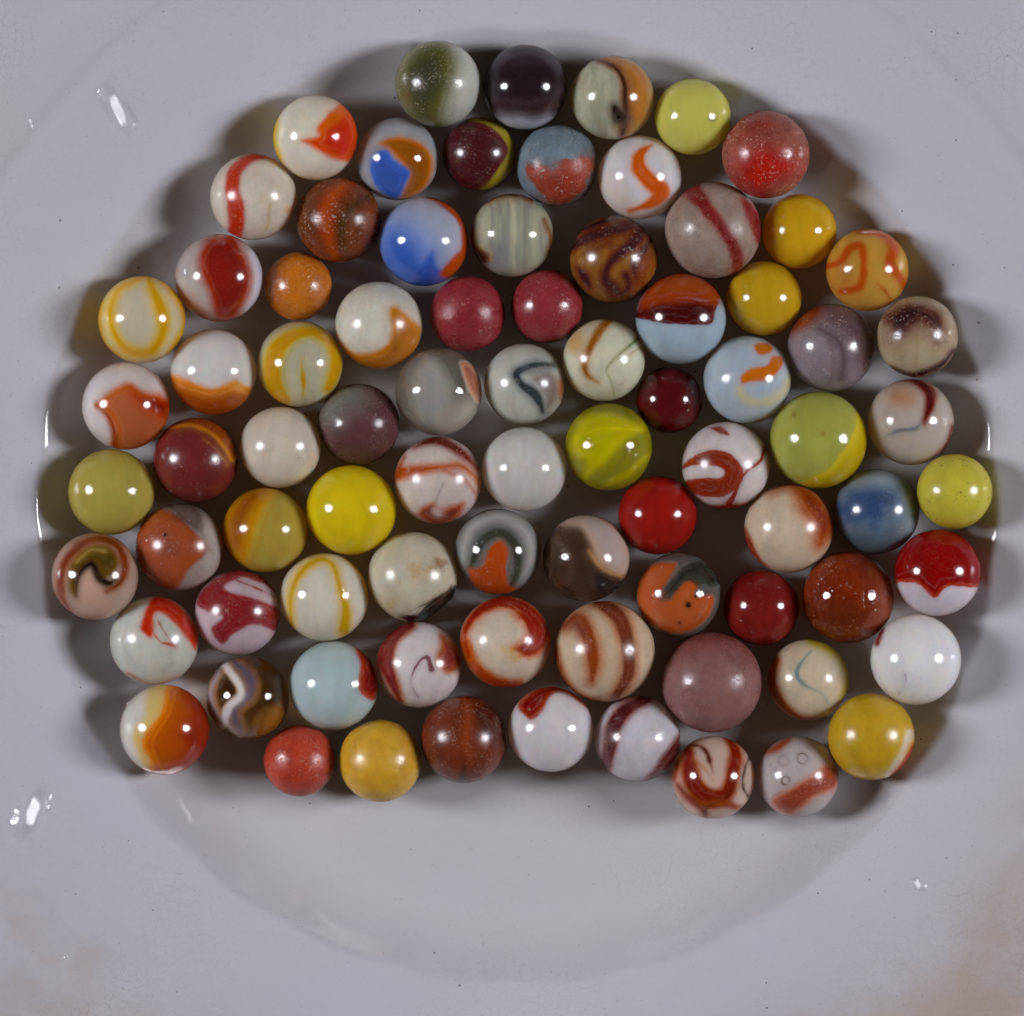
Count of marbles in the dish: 81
